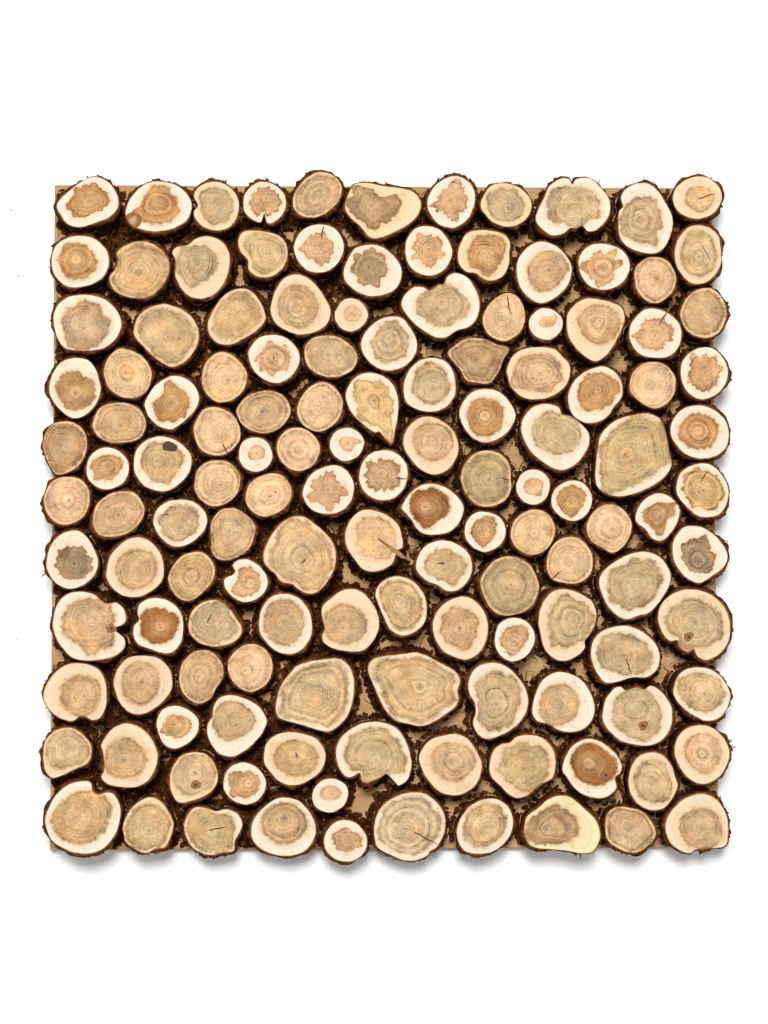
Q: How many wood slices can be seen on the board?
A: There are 136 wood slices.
